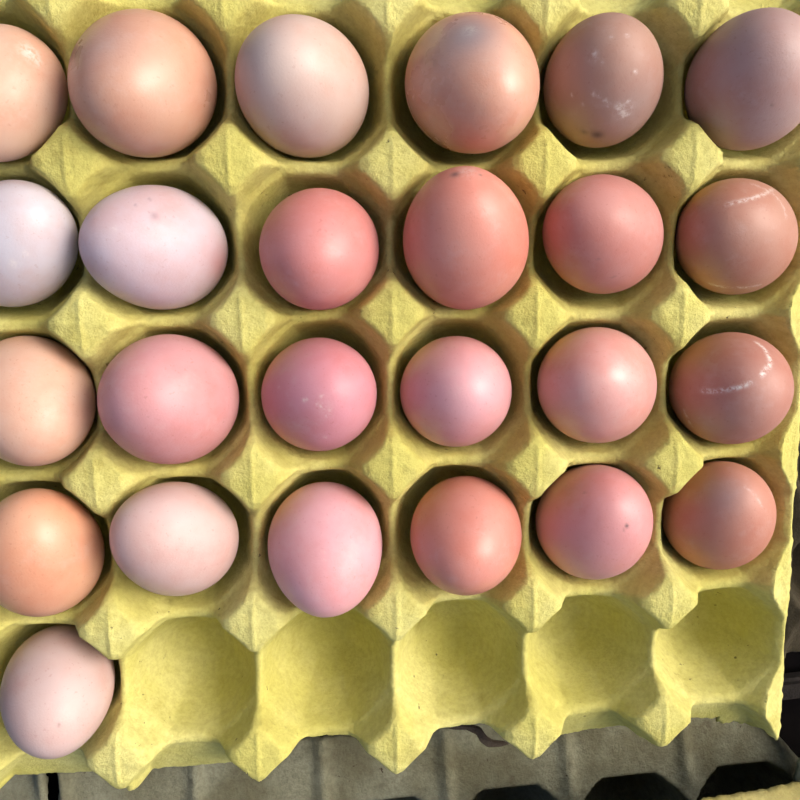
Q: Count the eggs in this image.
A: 25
